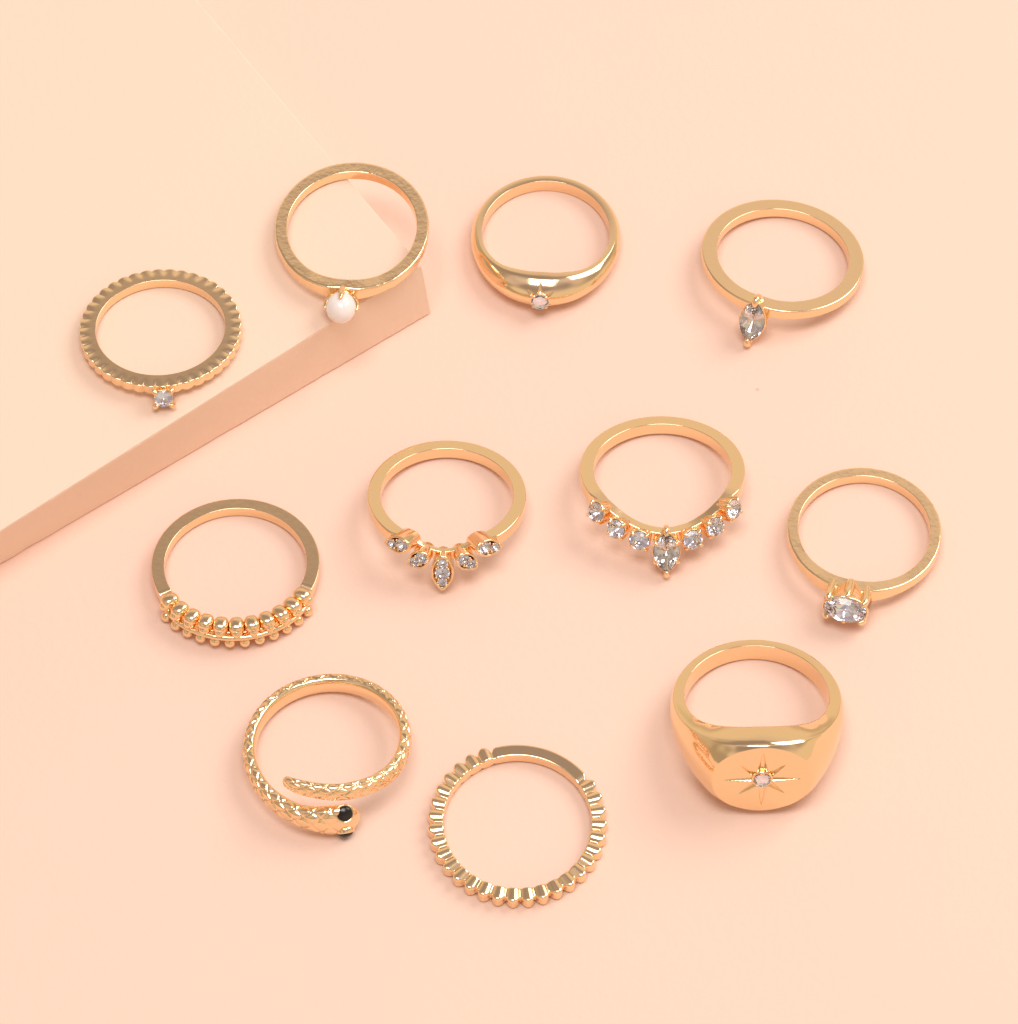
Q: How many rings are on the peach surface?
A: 11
